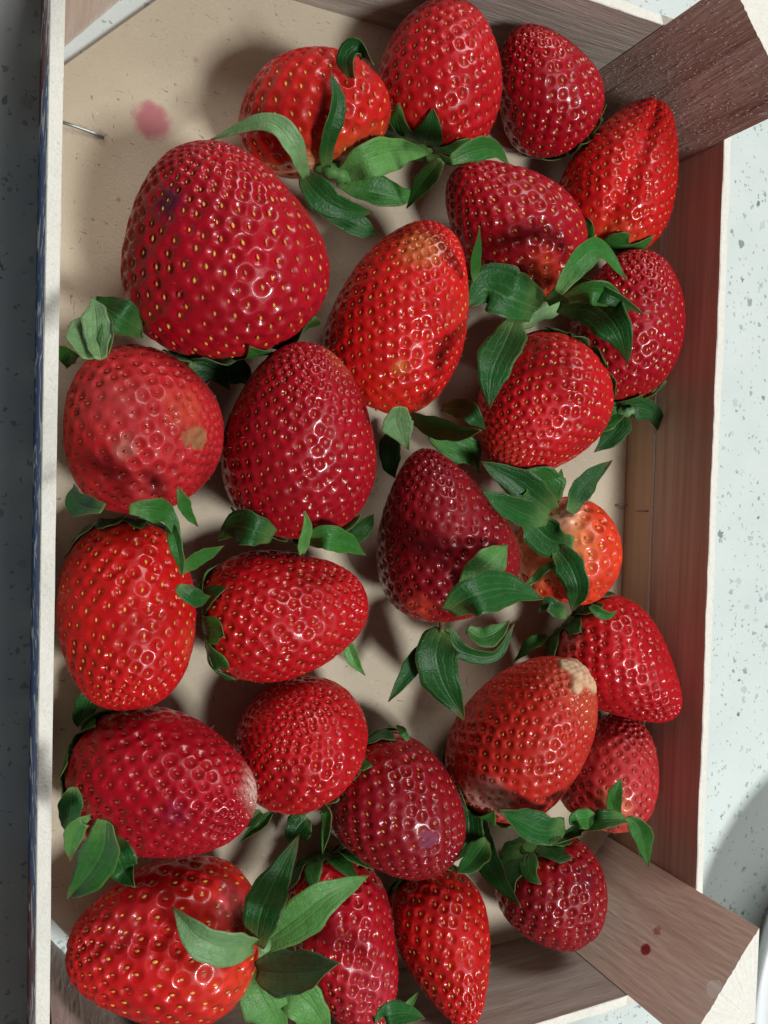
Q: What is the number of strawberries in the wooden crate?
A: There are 25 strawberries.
